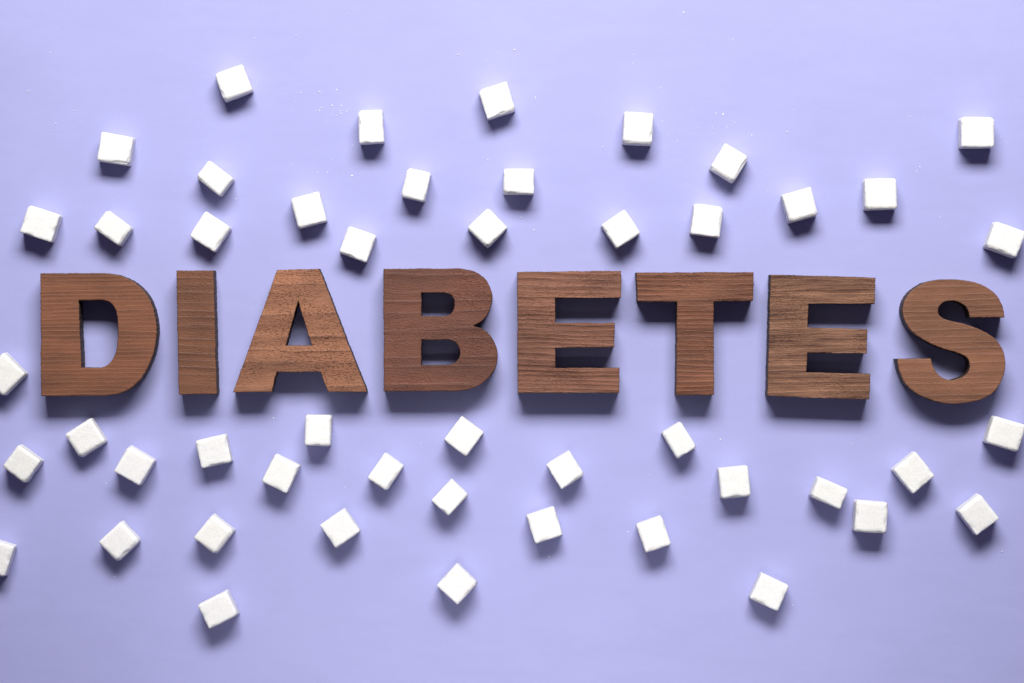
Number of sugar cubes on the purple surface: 48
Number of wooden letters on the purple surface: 8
